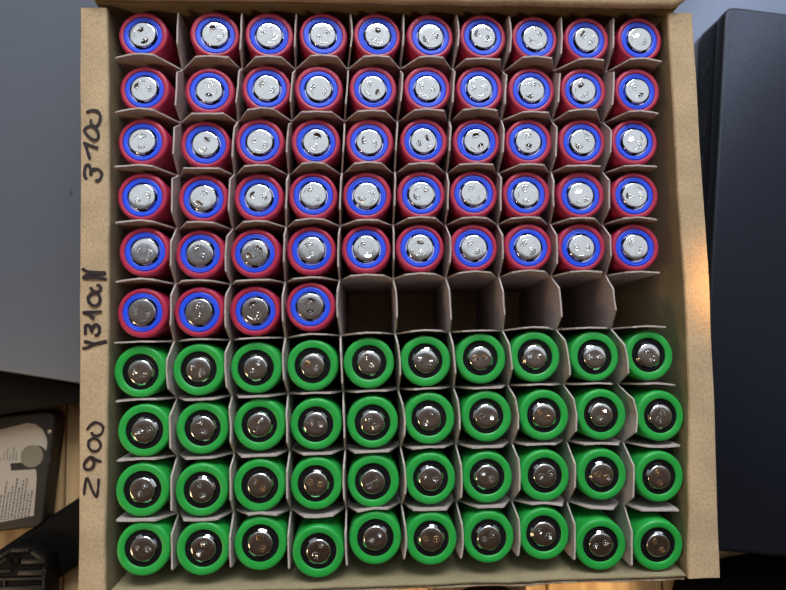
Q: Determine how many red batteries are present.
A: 54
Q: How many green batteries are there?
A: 40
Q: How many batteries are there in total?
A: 94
